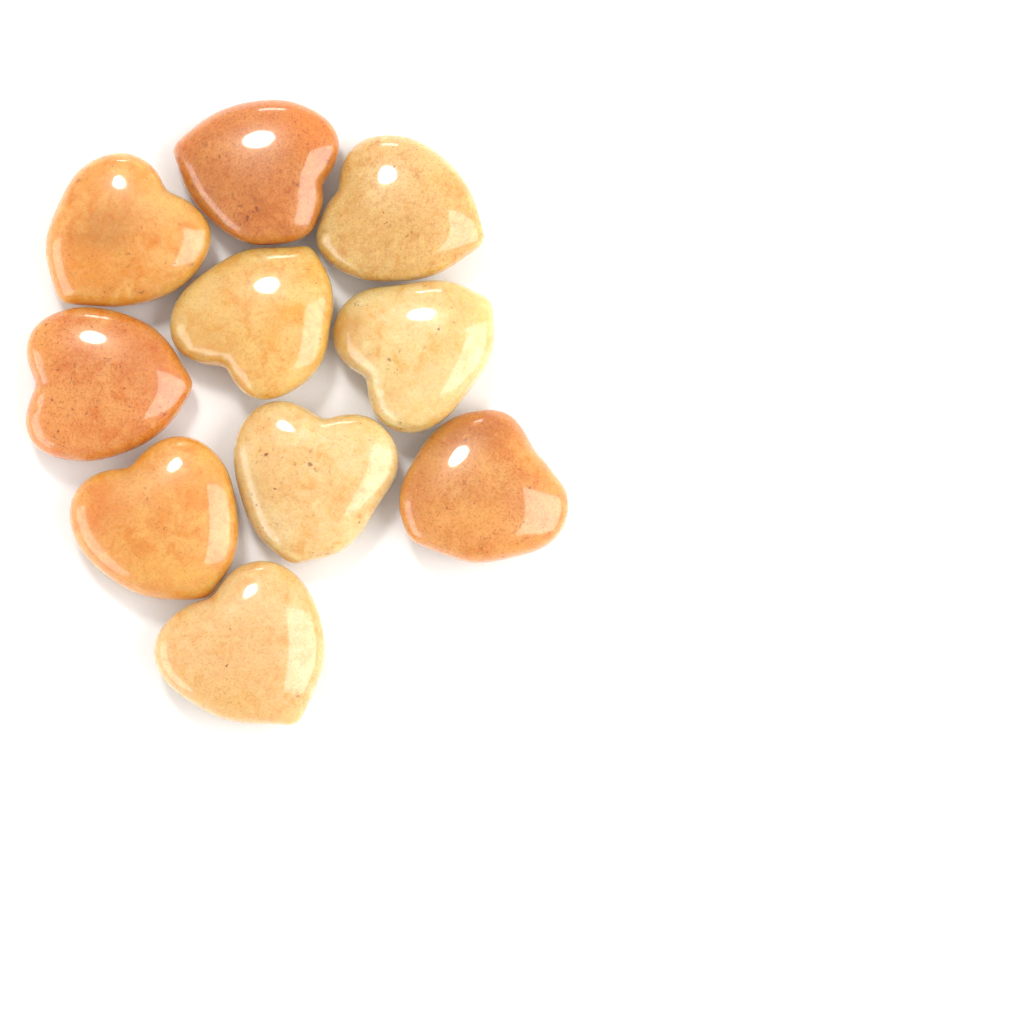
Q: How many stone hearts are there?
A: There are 10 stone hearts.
